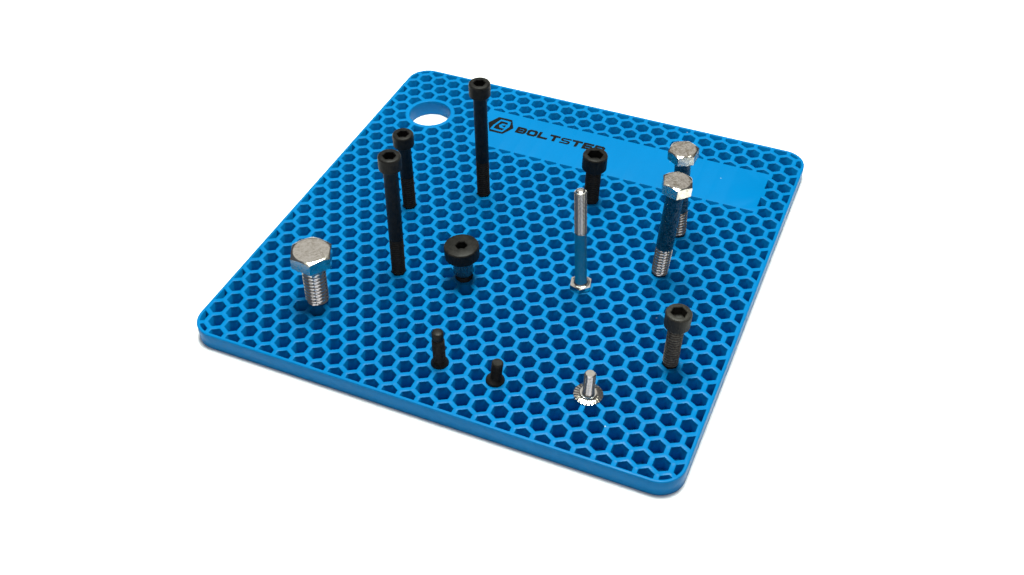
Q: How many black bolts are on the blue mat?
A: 8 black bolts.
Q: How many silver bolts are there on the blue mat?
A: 5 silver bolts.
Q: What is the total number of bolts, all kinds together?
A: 13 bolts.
